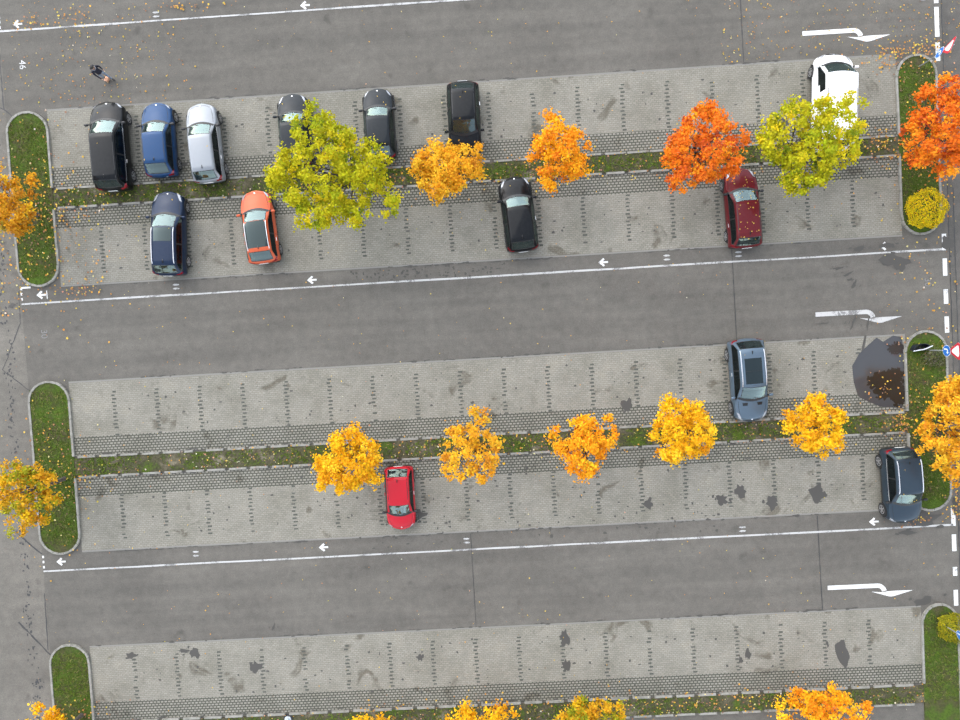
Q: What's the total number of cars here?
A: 14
